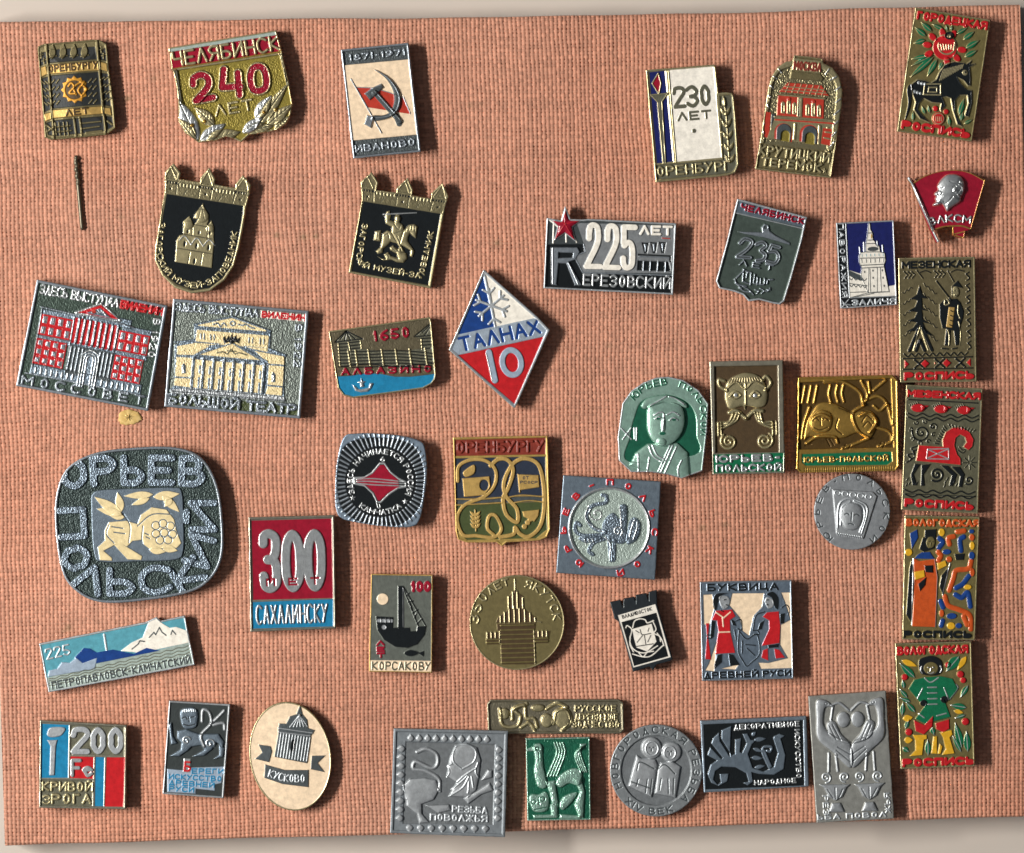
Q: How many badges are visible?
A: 43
